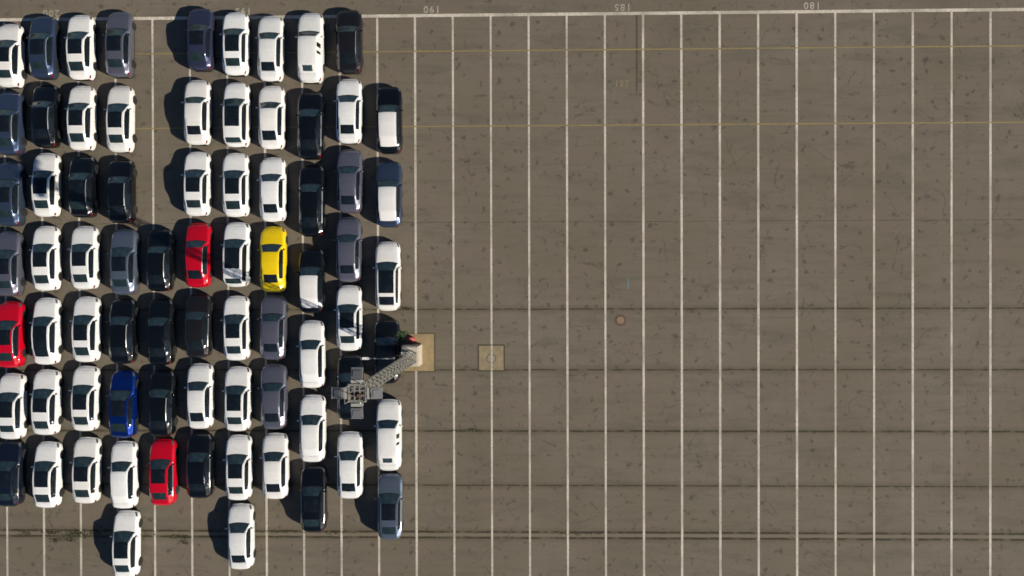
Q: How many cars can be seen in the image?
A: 75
